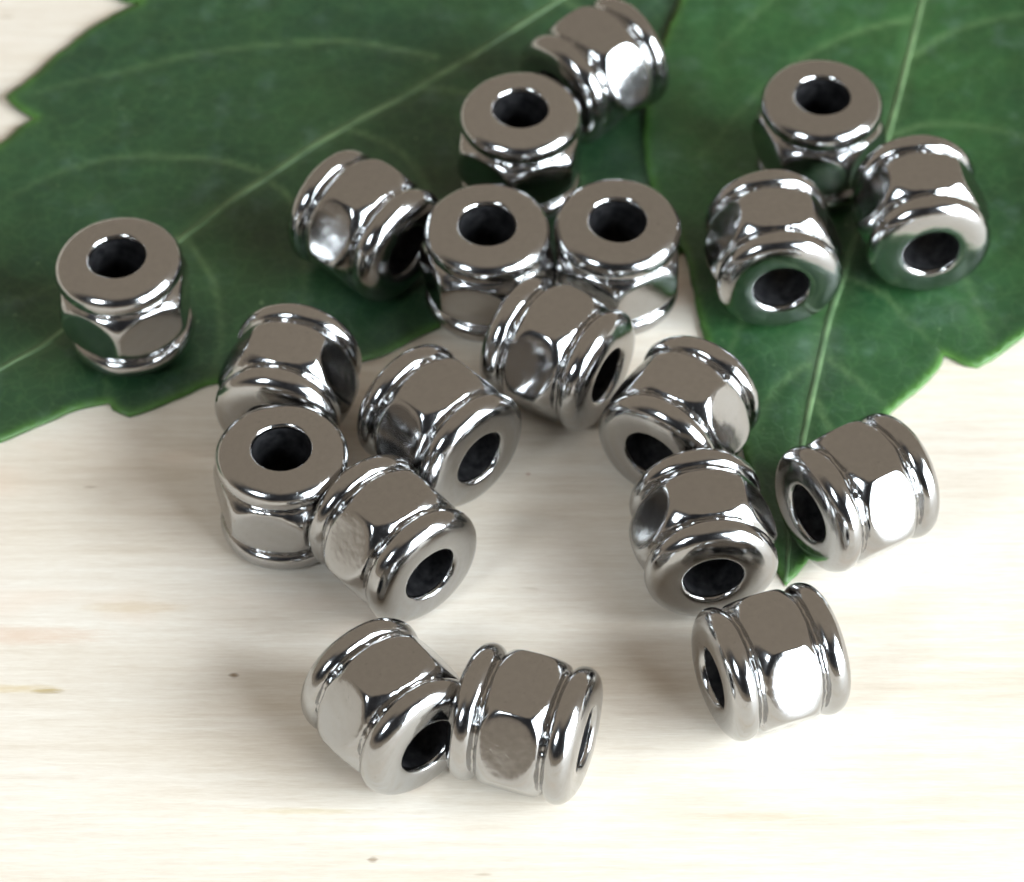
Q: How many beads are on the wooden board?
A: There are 20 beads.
